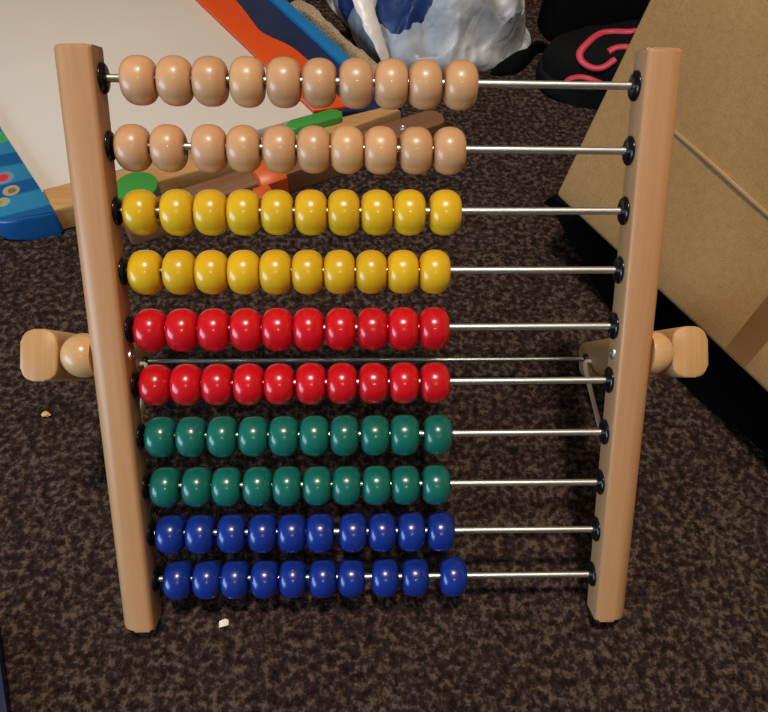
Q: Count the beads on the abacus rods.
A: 100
